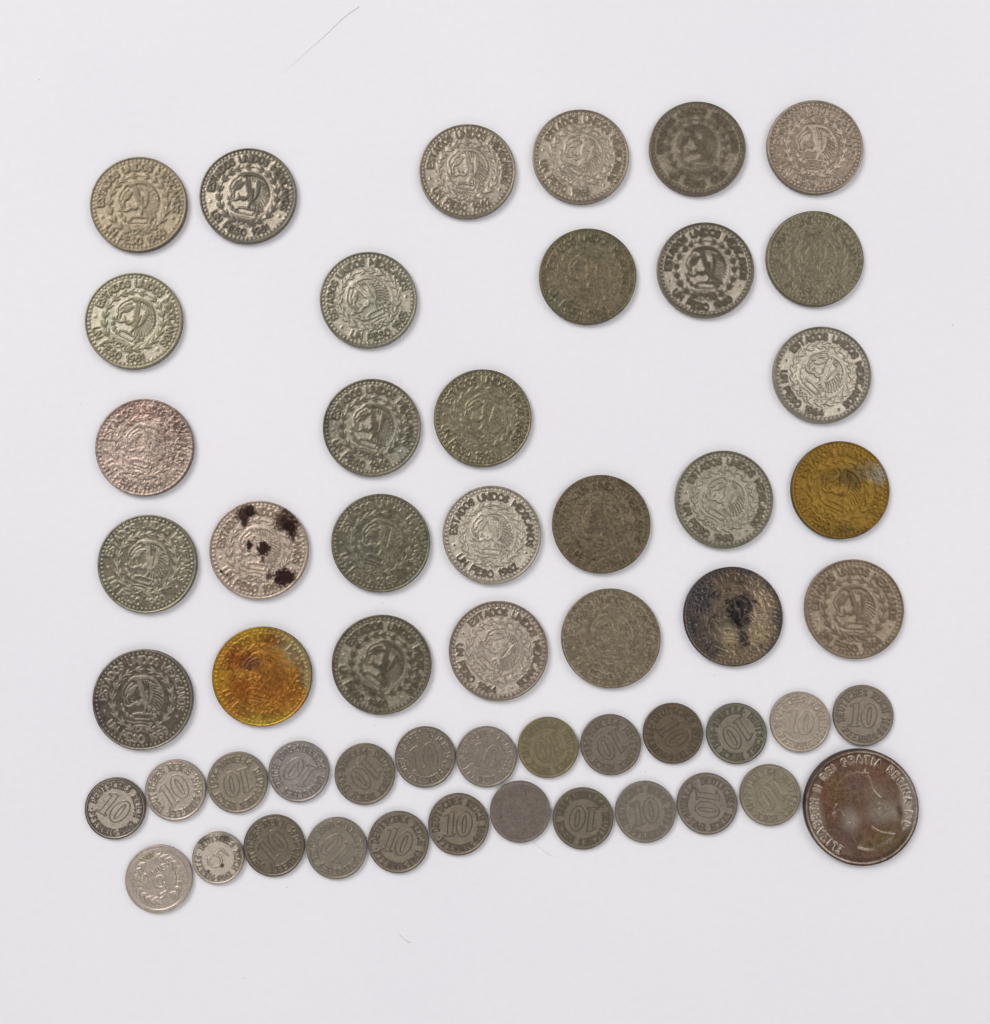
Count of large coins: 30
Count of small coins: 24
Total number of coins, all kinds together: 54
